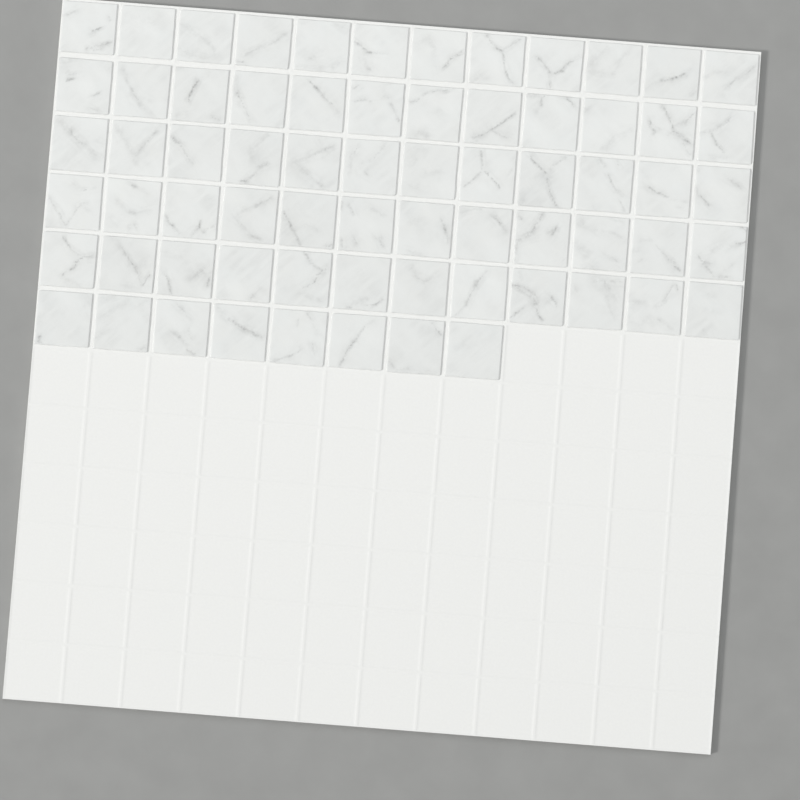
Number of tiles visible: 68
